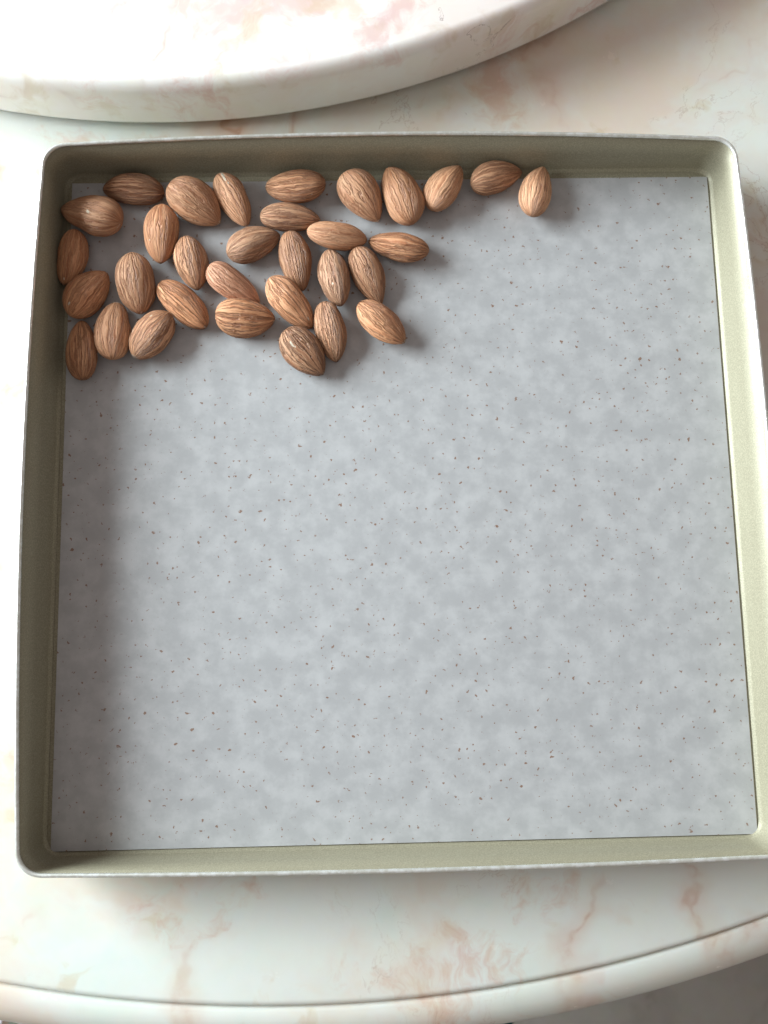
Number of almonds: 32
